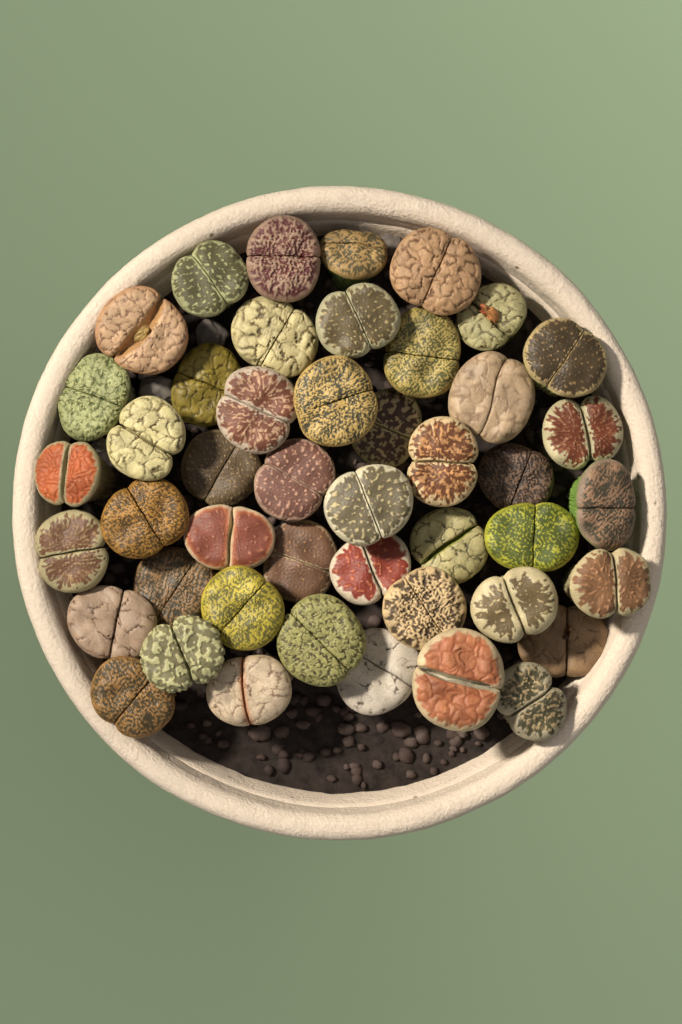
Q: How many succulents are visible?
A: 46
